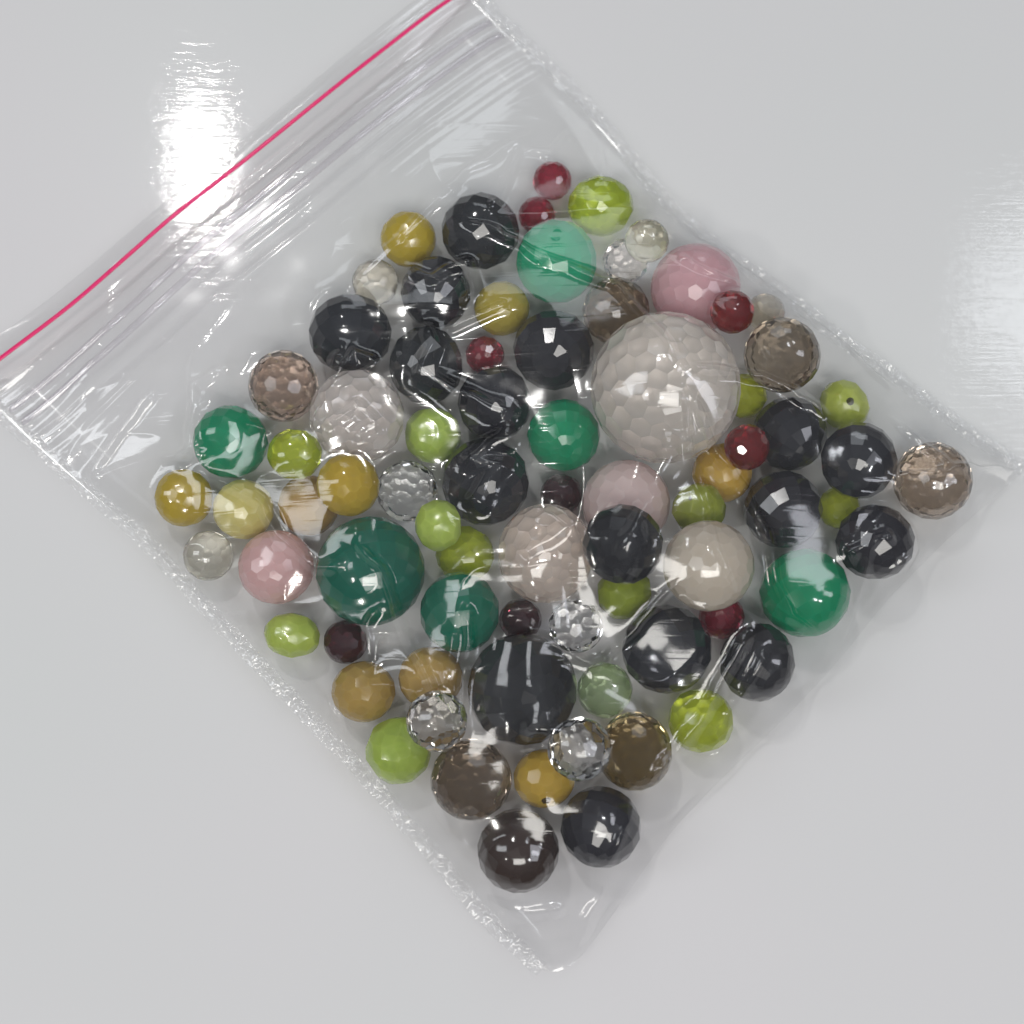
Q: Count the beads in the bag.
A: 78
